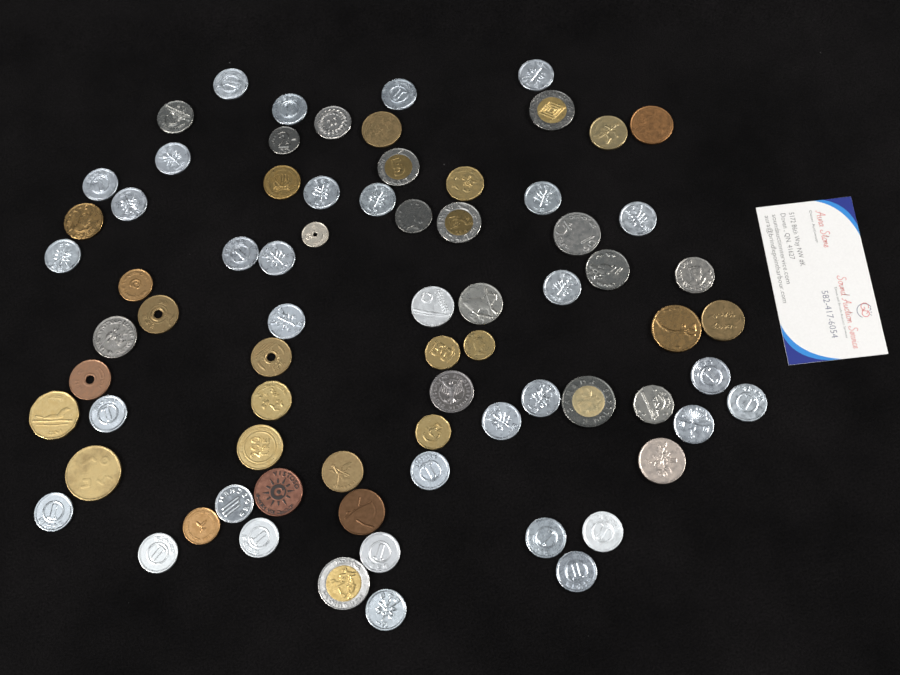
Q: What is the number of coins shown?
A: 74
